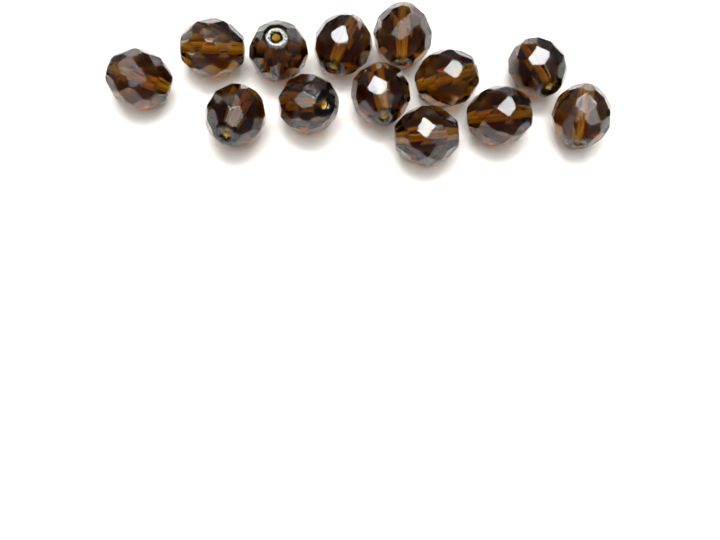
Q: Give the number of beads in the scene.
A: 13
